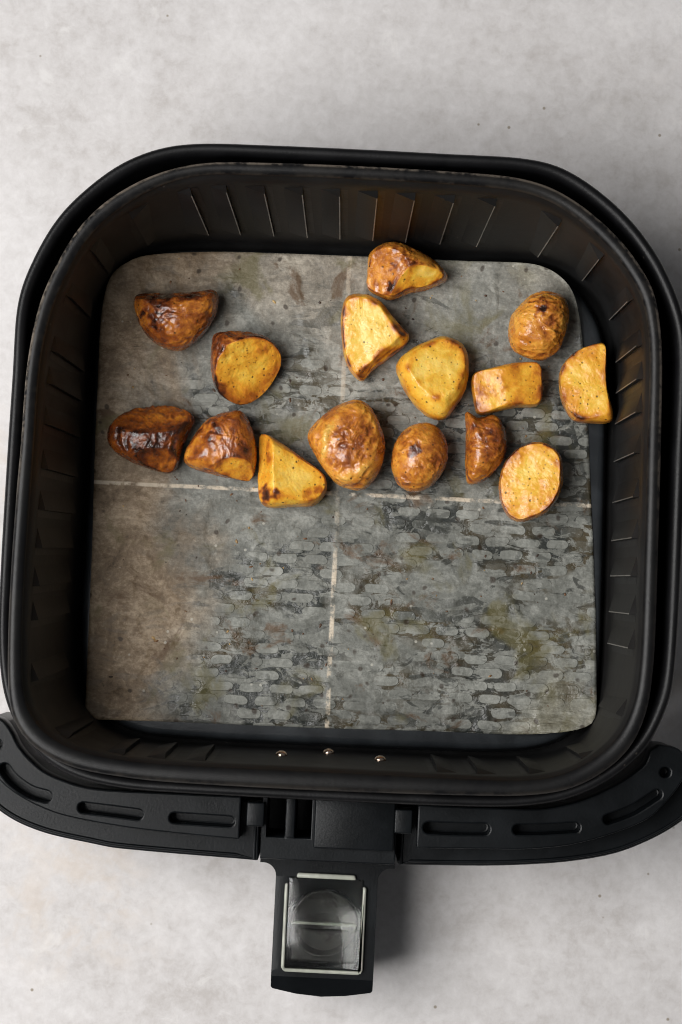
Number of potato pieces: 15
